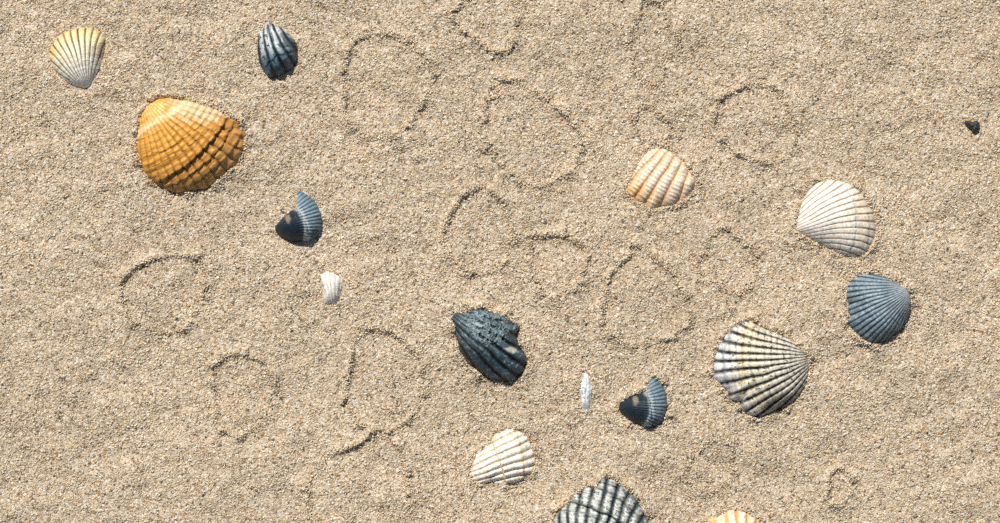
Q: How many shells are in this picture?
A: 15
